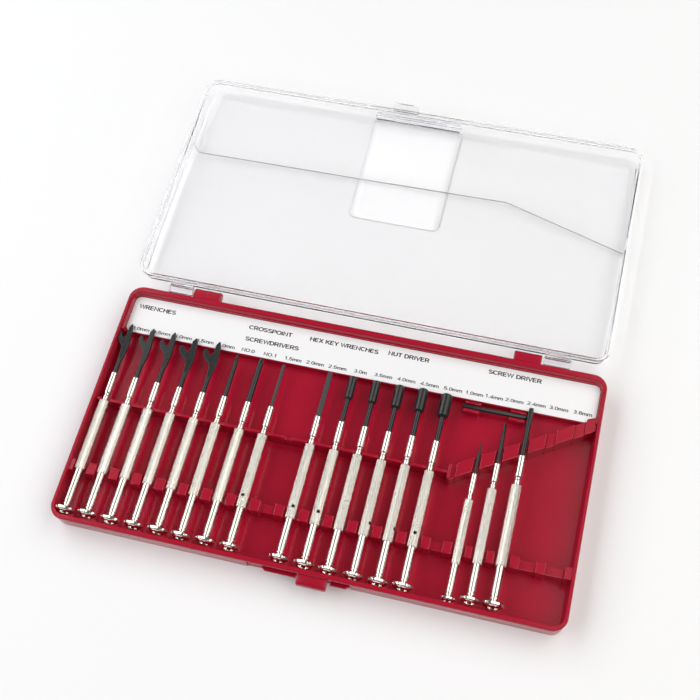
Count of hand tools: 17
